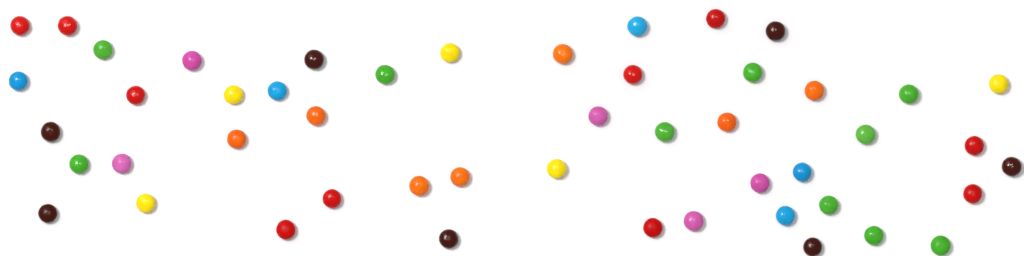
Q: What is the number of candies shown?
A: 49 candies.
